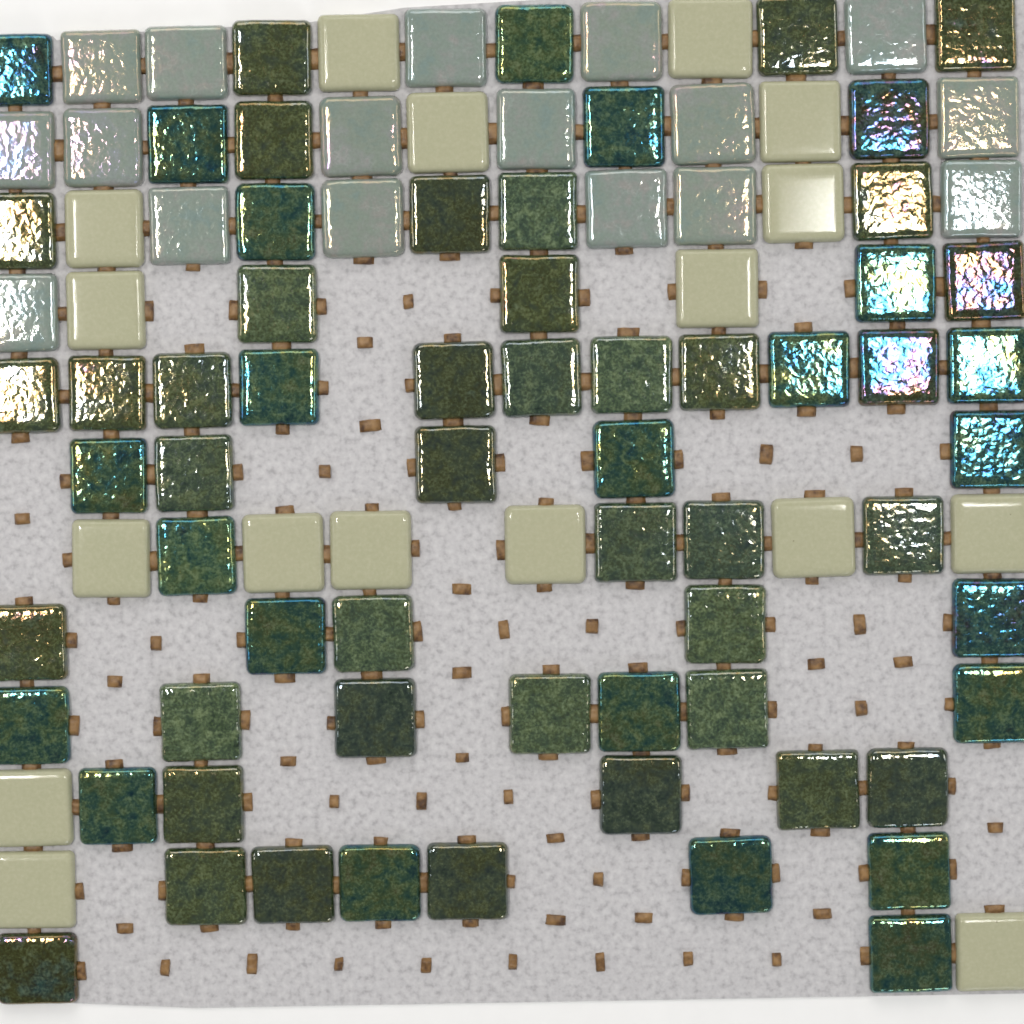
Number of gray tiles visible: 17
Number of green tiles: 63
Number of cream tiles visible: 17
